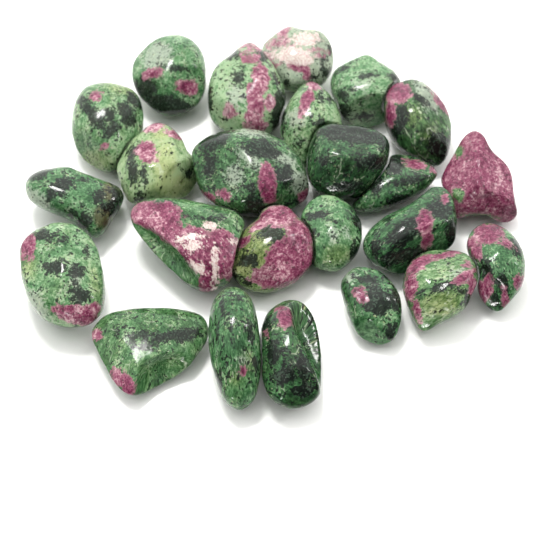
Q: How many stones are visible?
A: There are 24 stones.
